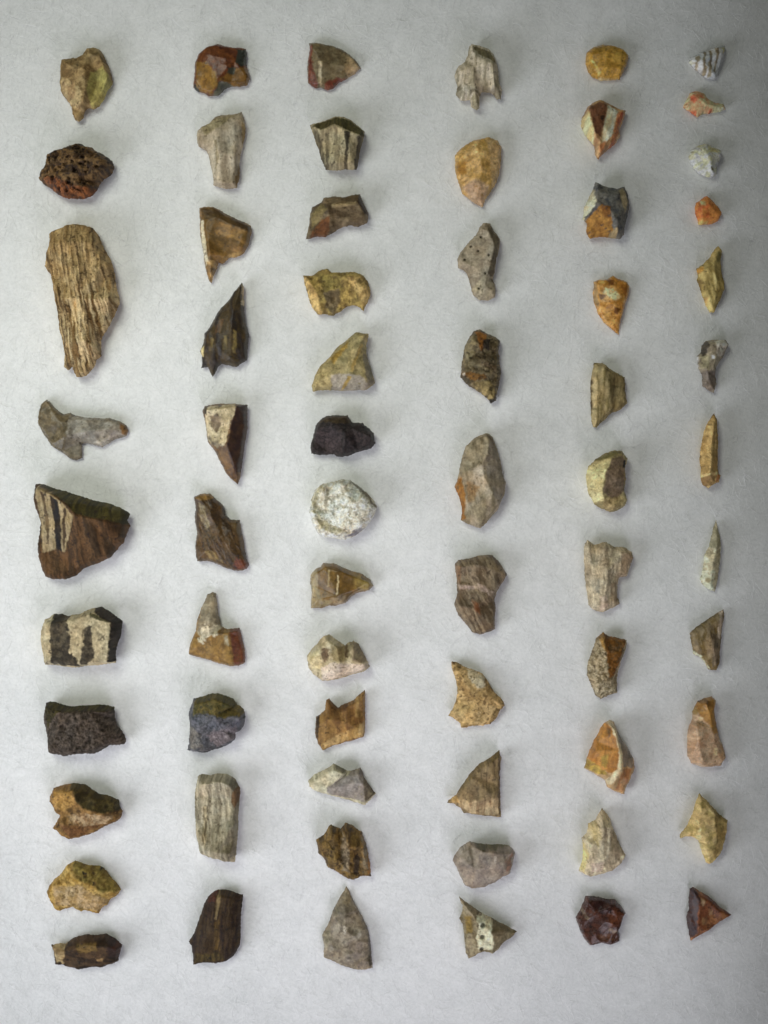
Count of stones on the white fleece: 66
